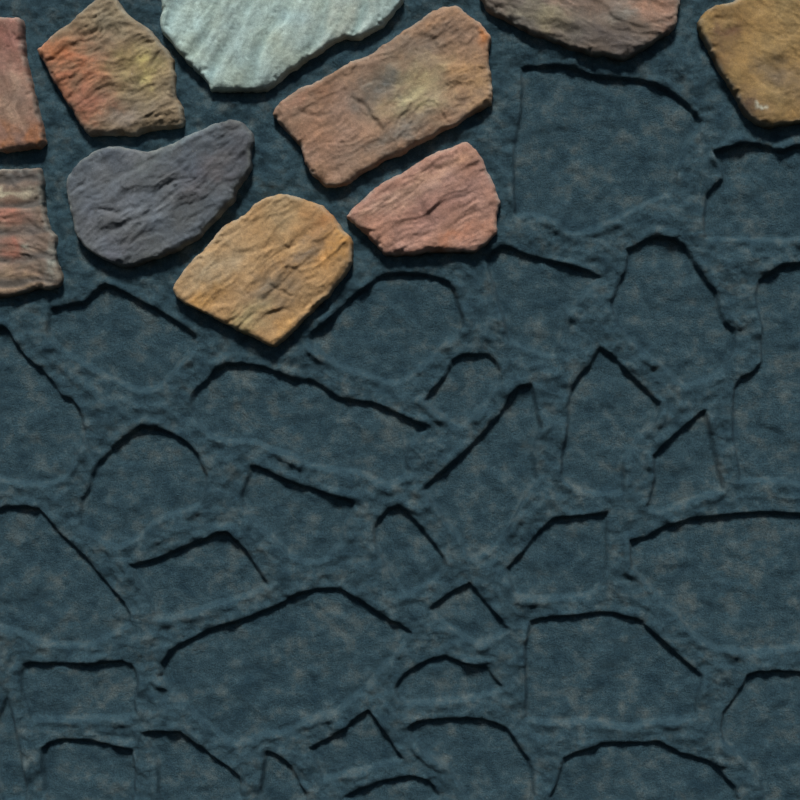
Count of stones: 10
